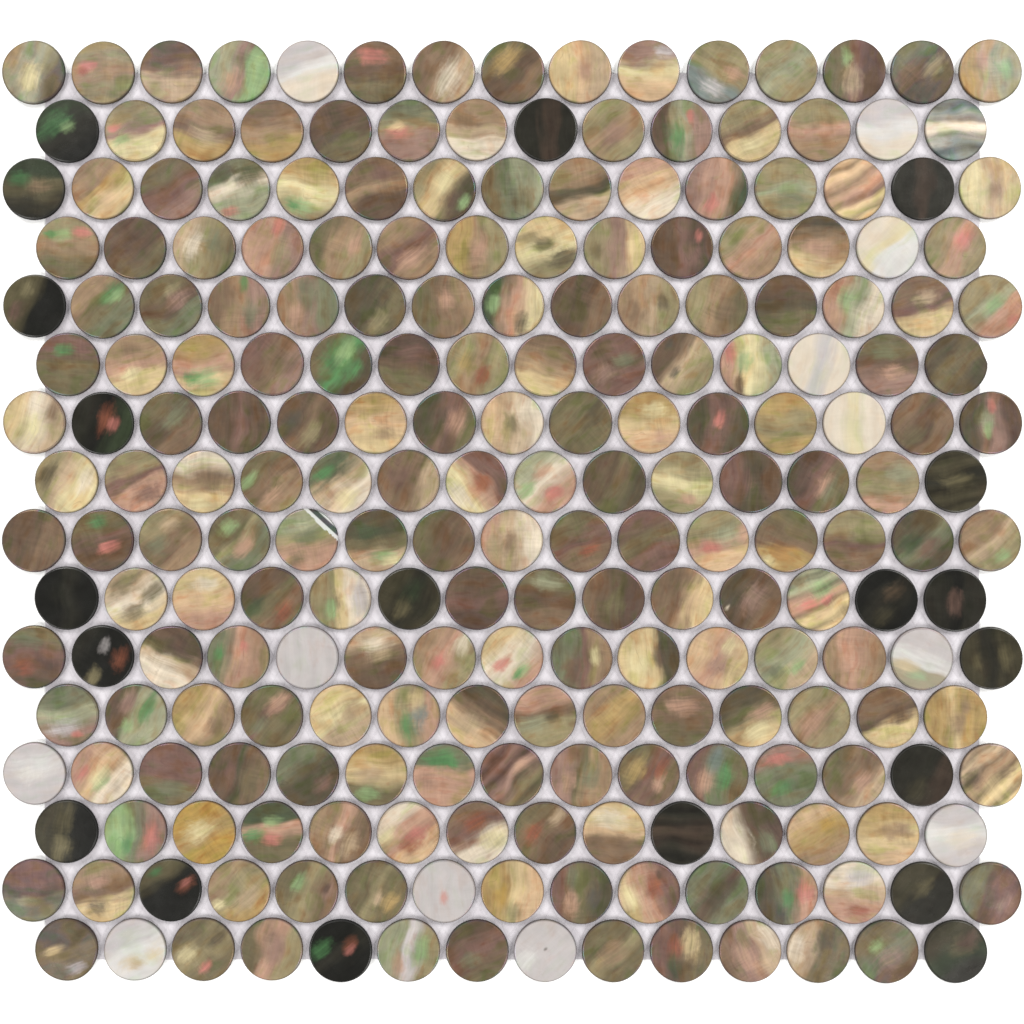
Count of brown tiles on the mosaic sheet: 200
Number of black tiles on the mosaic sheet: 20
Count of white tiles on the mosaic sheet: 12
